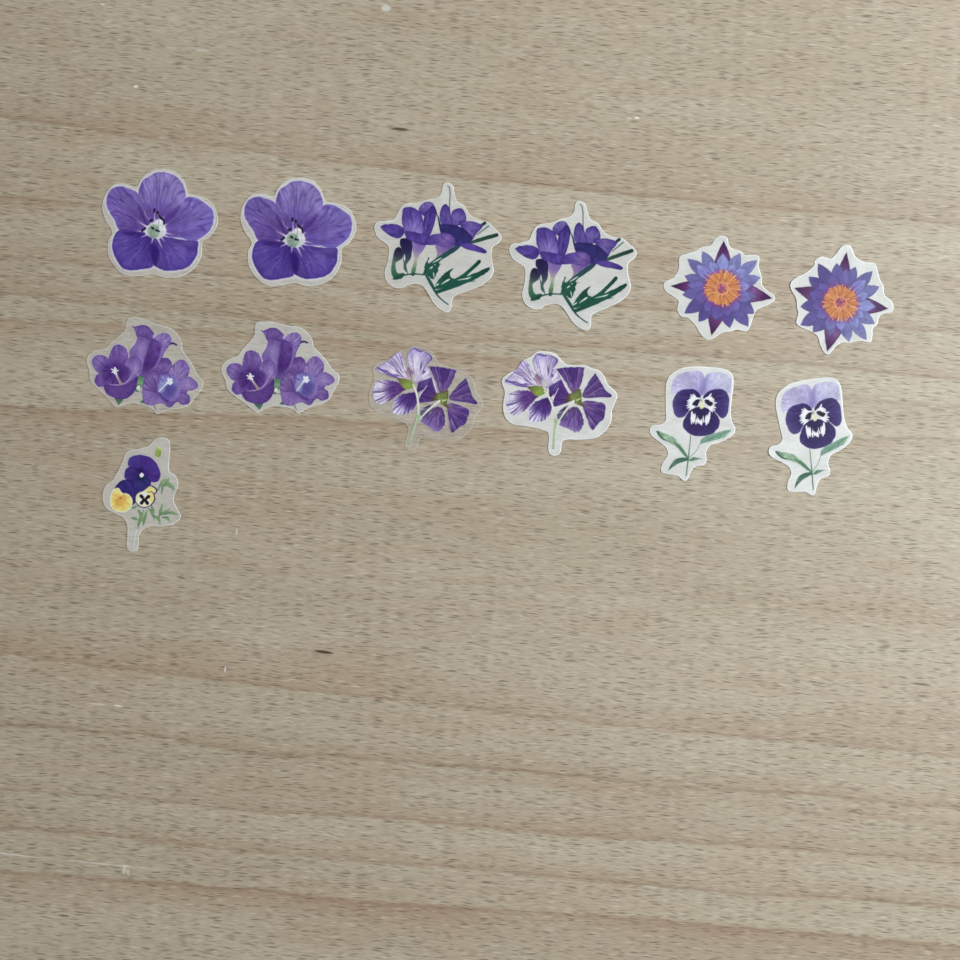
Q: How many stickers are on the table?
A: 13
